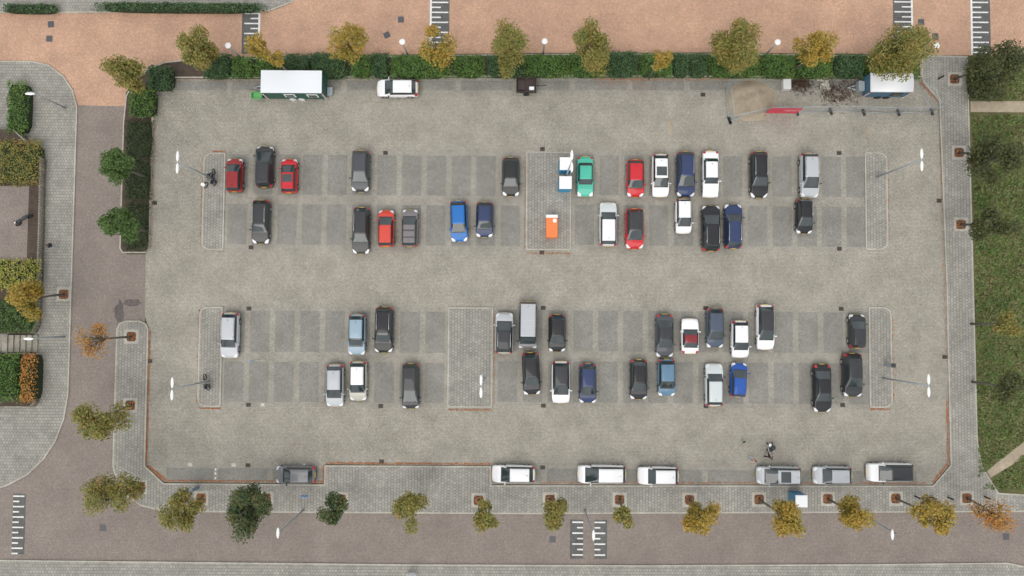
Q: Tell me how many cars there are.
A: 56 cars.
